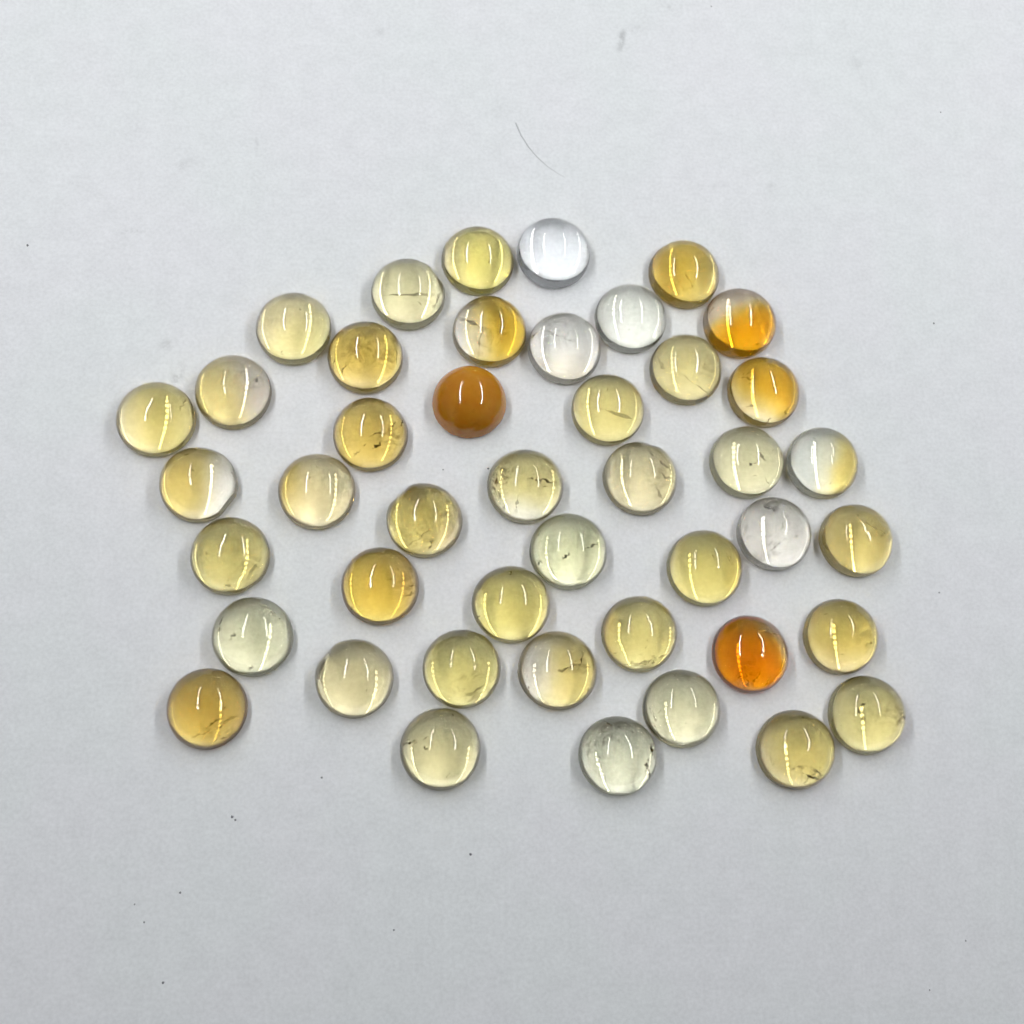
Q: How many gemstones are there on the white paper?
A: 44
